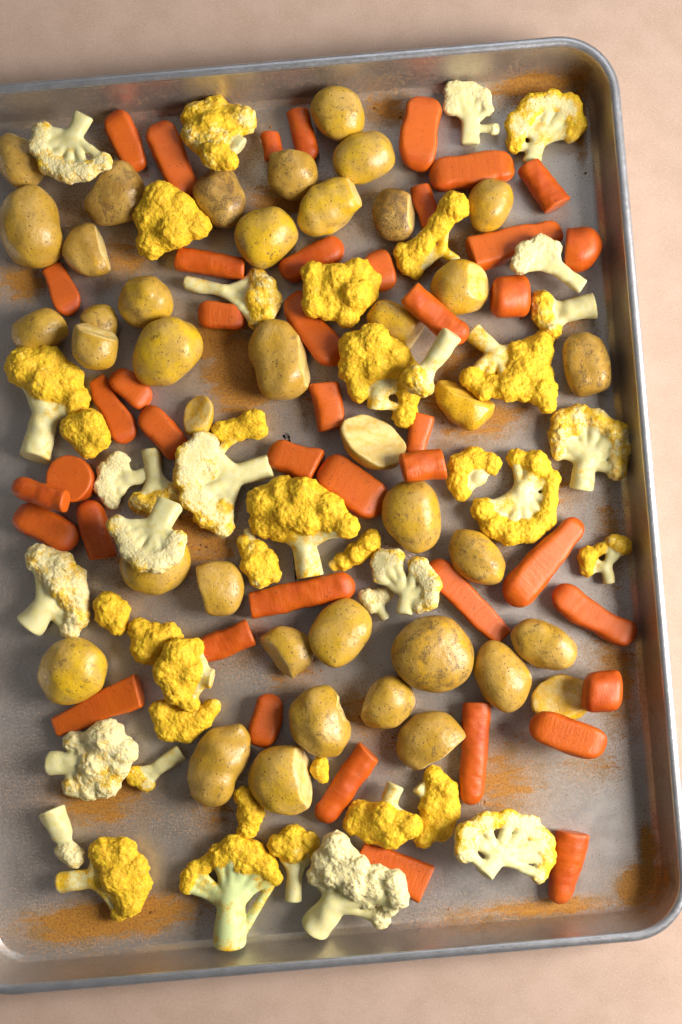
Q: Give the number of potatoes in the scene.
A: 40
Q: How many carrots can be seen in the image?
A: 43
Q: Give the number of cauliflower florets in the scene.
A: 46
